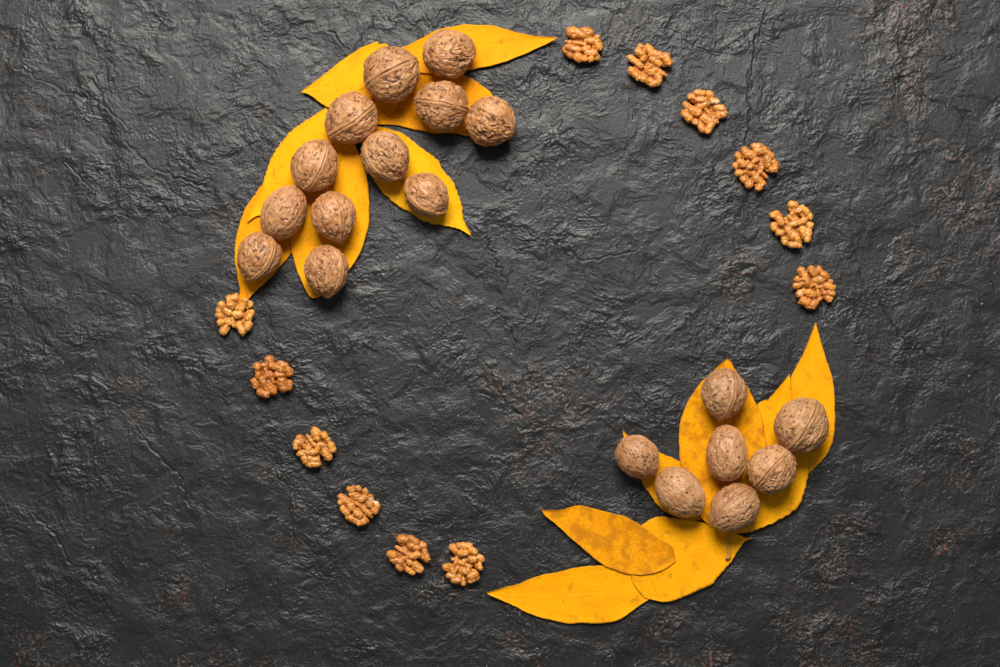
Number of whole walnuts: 19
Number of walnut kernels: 12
